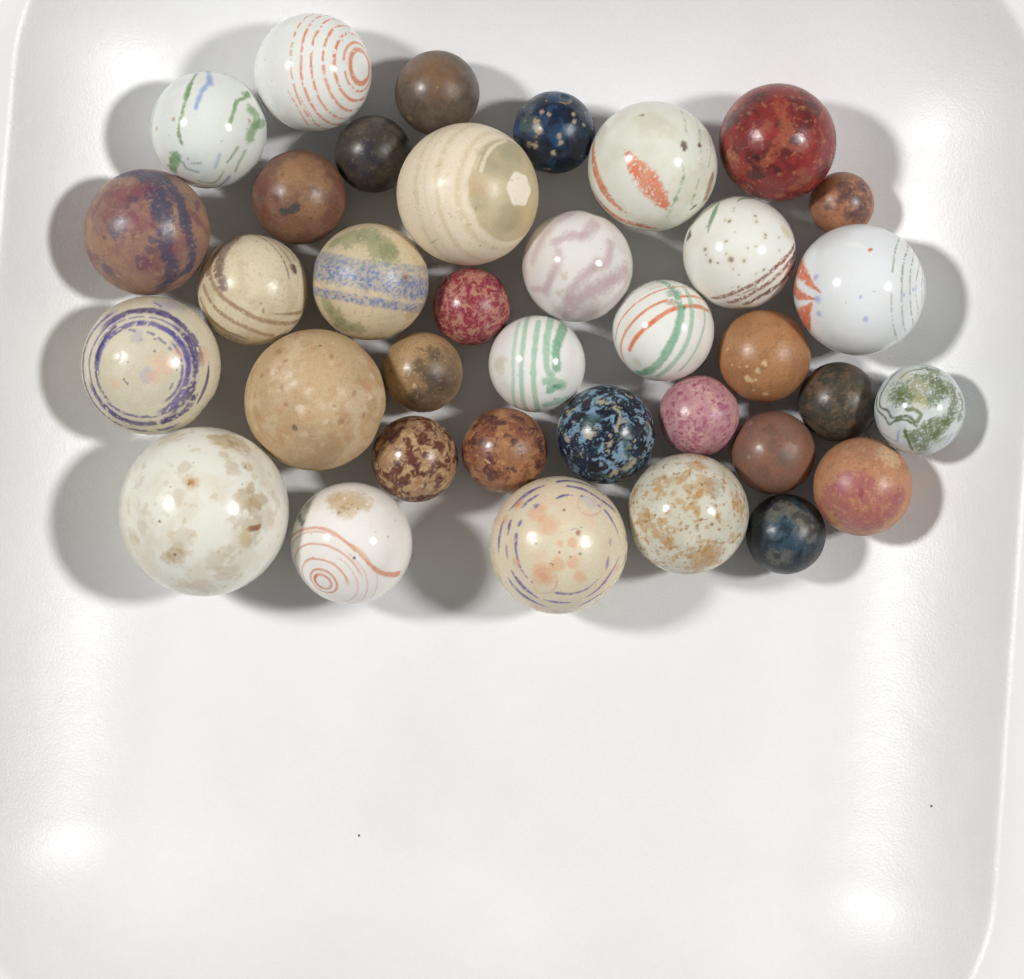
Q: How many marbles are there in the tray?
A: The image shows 36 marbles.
